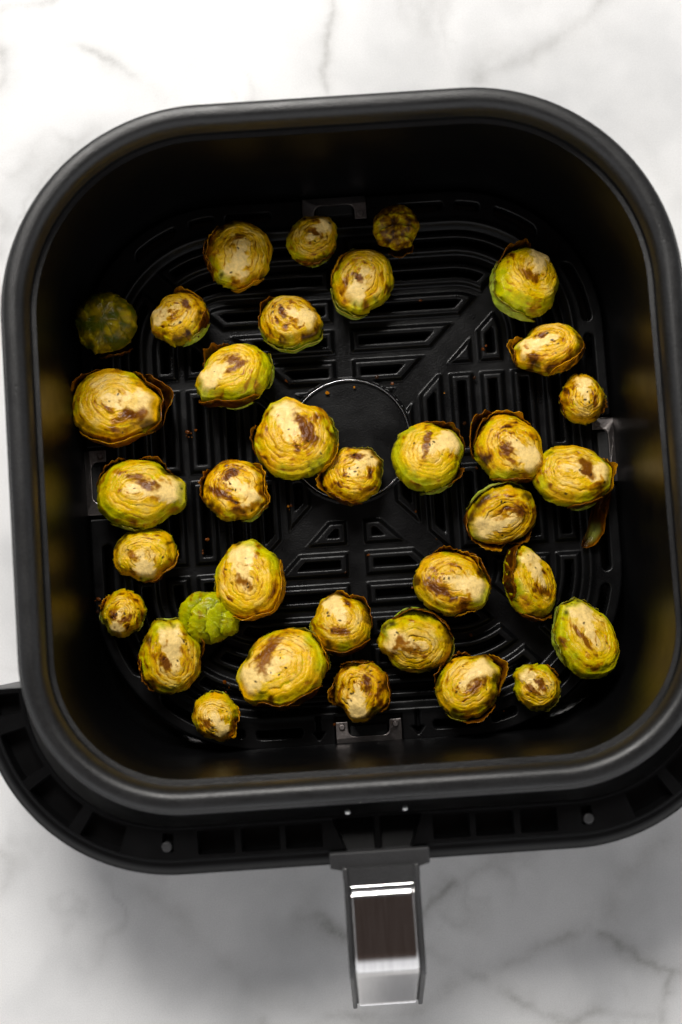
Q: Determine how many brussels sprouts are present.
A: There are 35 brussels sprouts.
